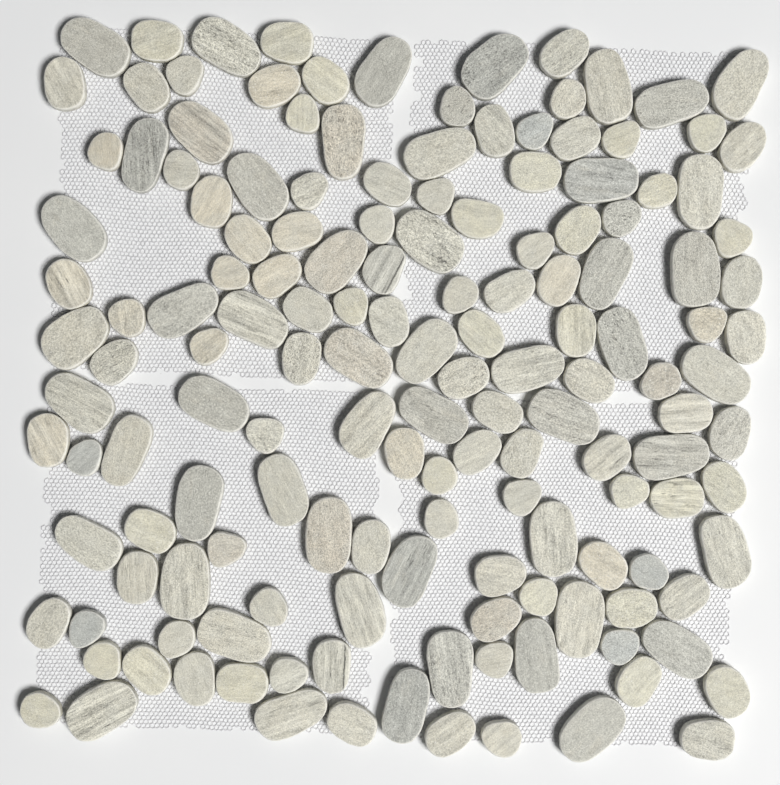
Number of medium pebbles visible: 60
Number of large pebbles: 52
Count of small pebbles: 41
